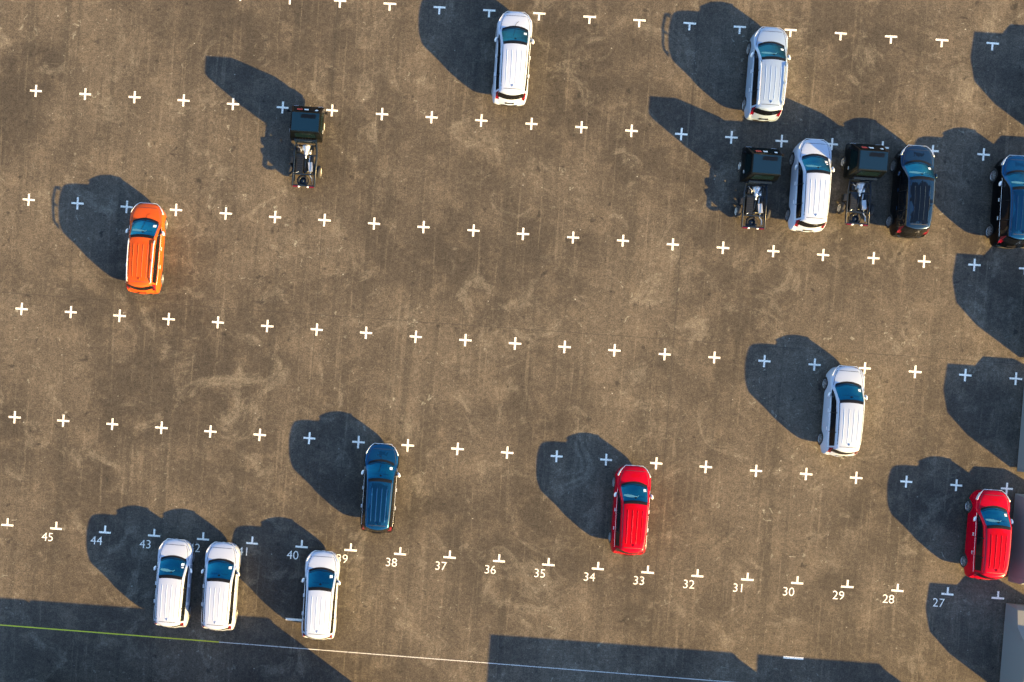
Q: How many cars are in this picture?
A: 13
